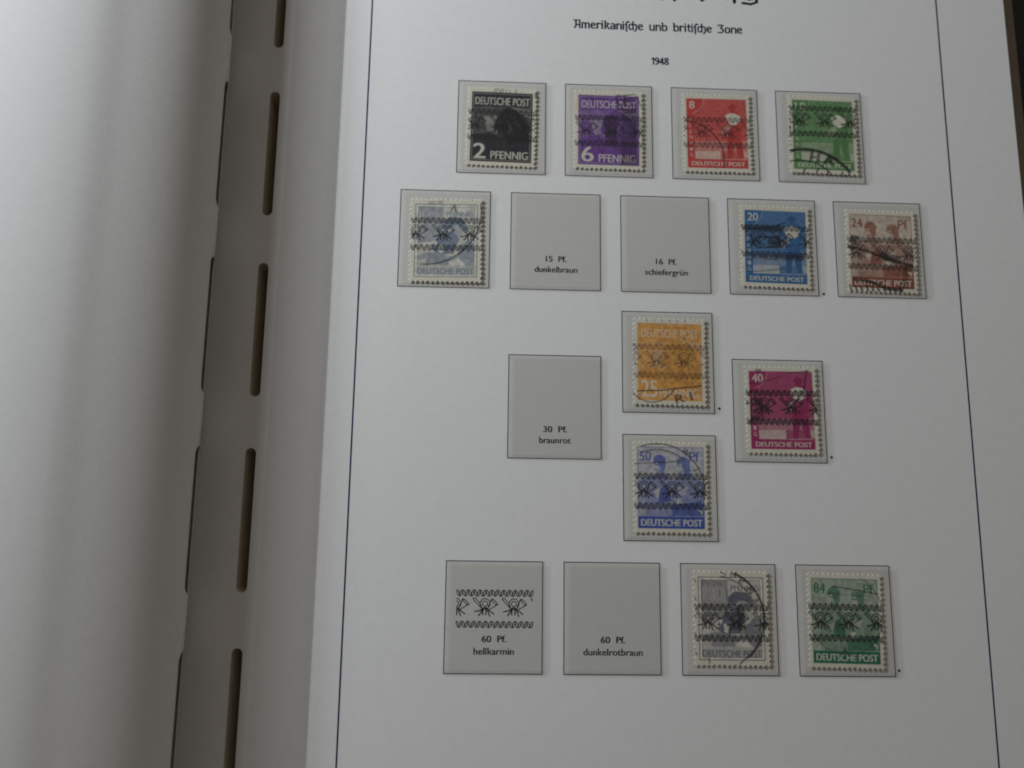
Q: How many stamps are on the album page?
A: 12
